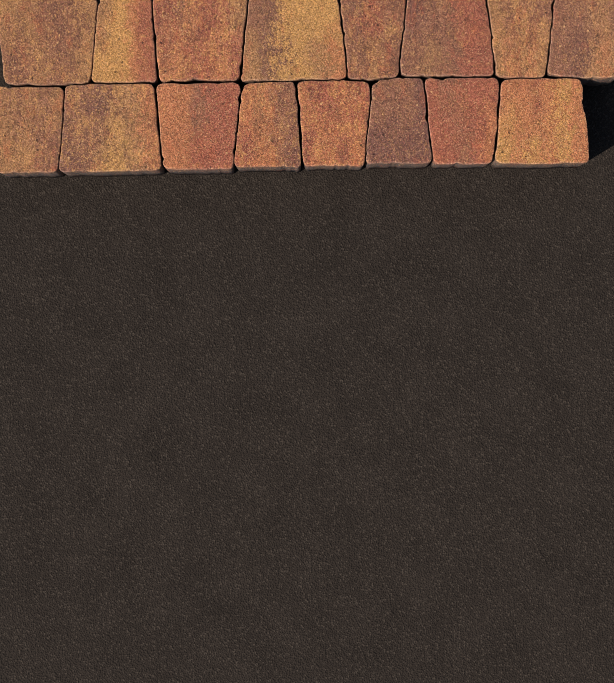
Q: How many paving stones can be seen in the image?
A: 16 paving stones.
